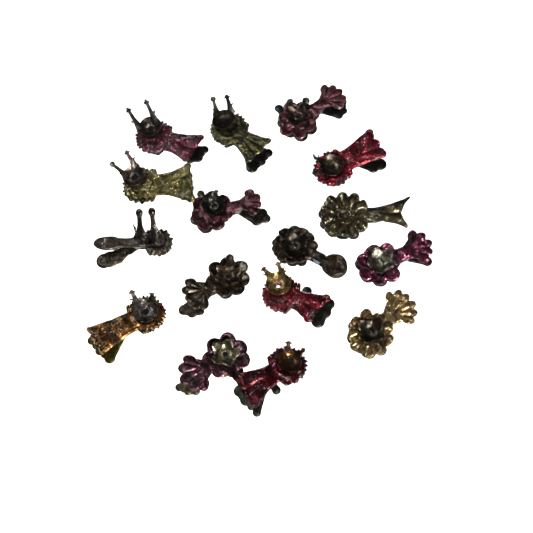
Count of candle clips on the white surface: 16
